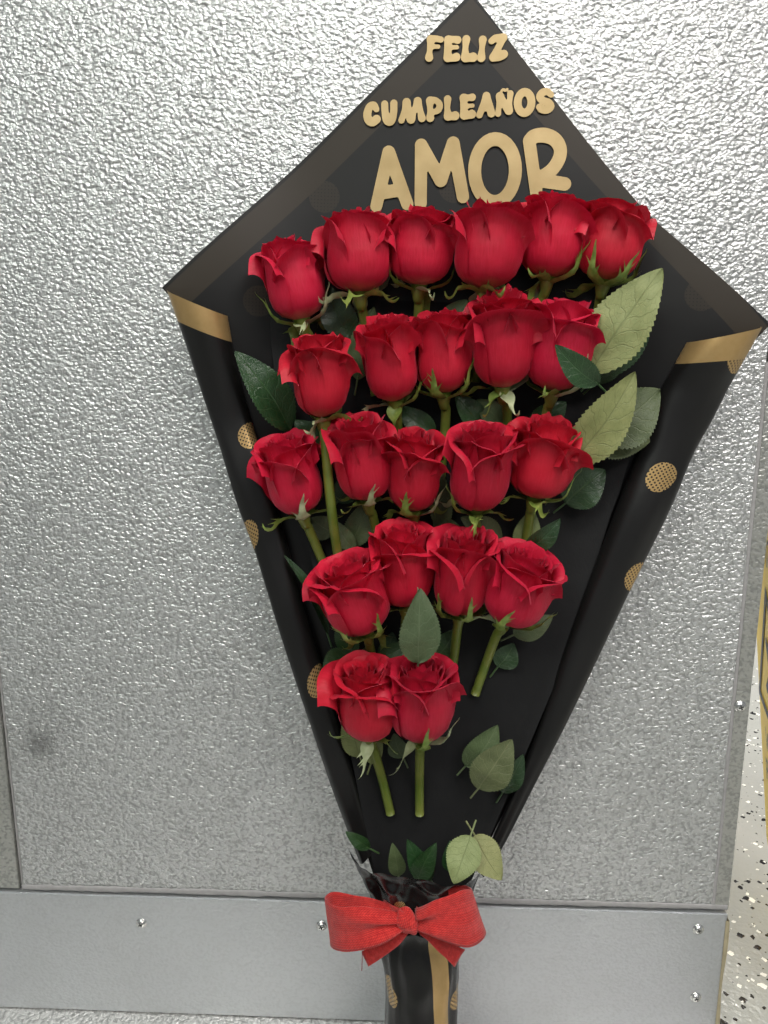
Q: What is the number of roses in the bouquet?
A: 22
